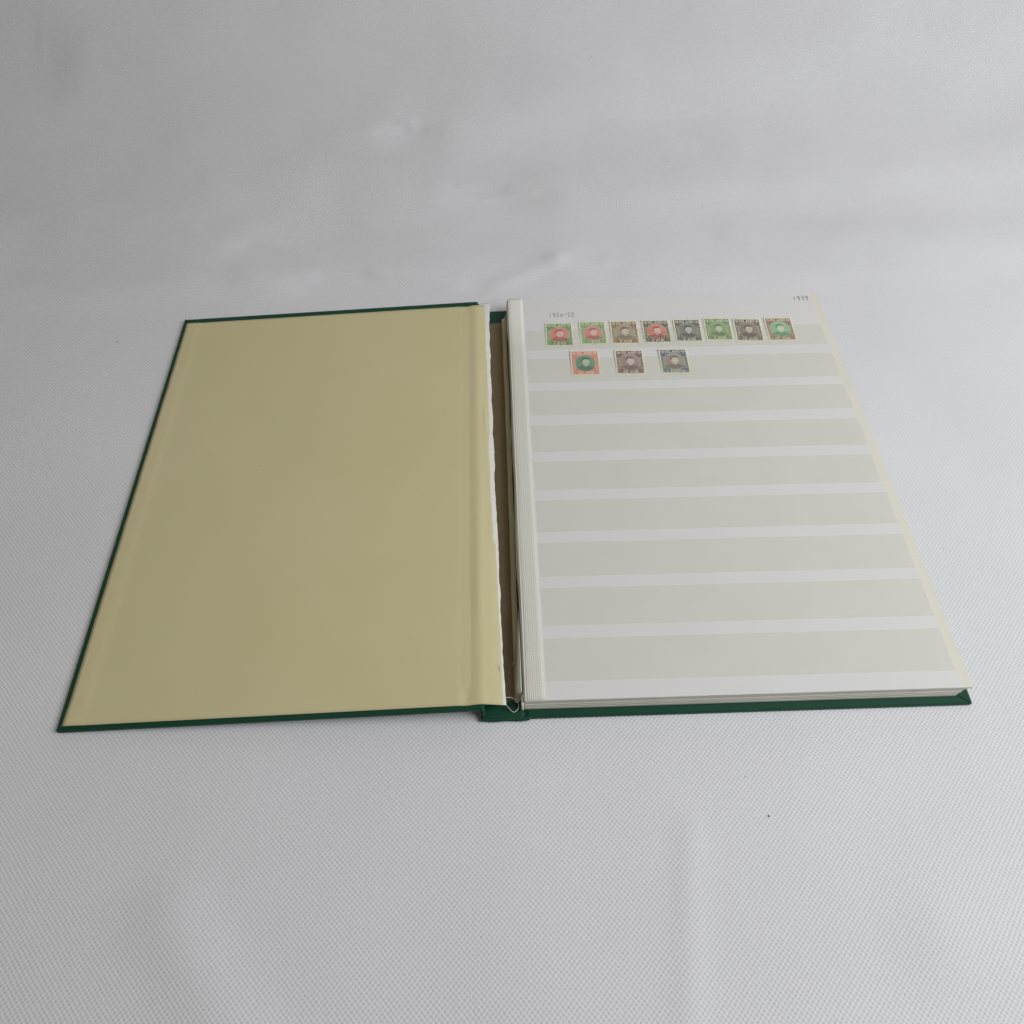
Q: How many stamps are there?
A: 11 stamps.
